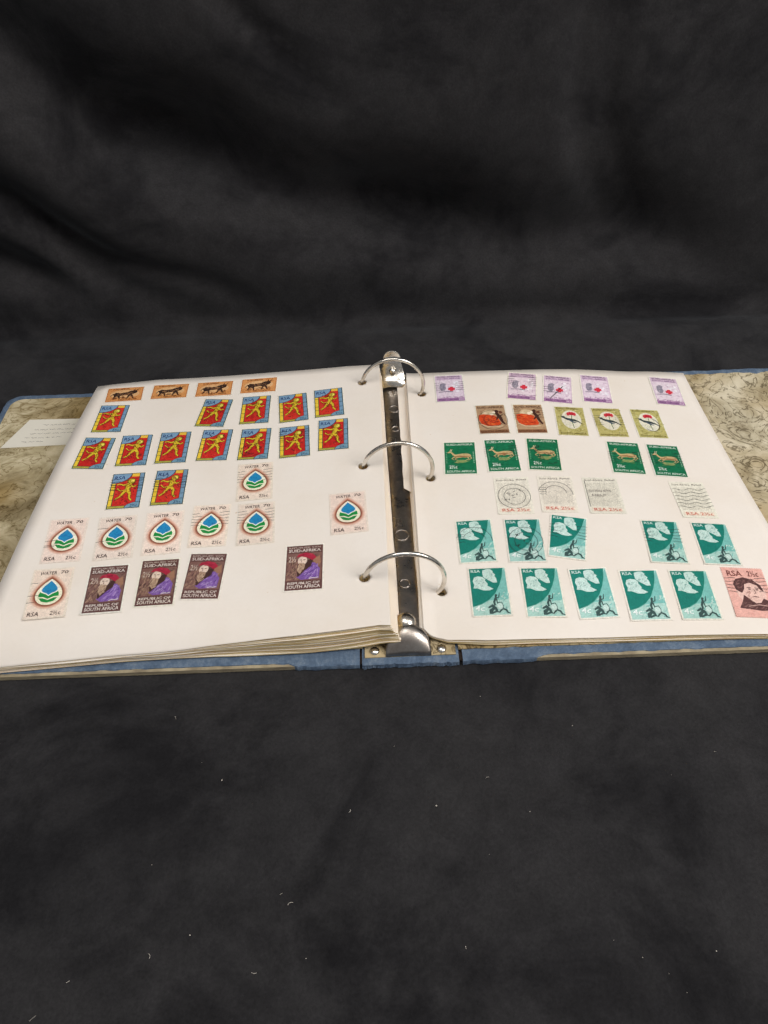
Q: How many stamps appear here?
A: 60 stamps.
